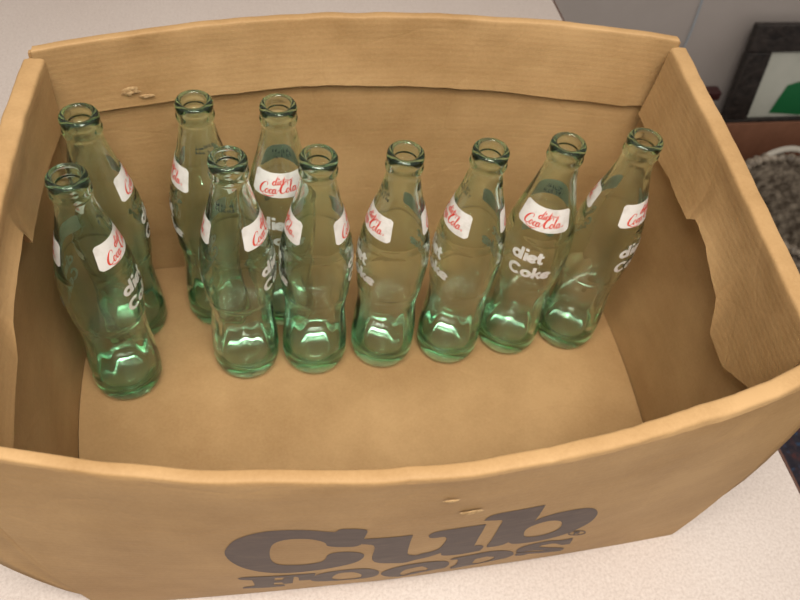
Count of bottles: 10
